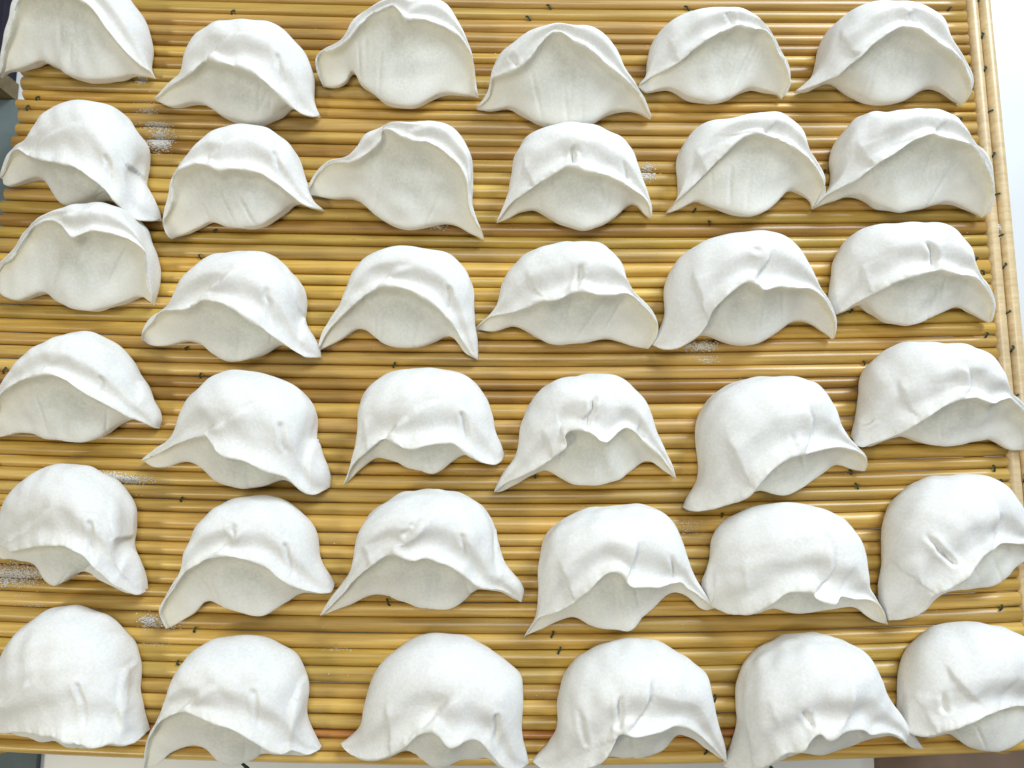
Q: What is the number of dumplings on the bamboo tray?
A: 36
